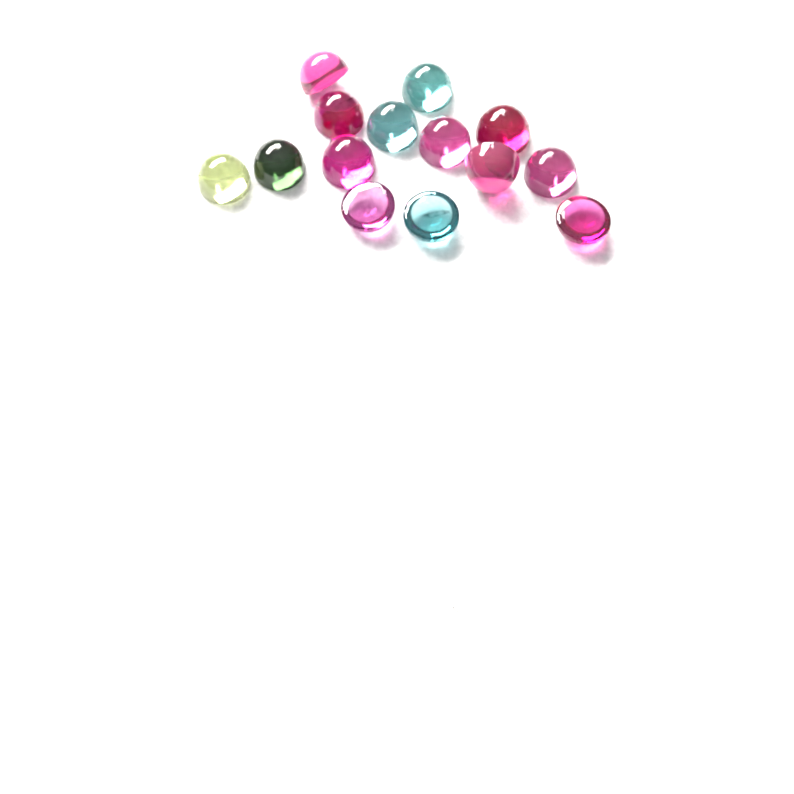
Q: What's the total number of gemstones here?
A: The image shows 14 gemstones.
